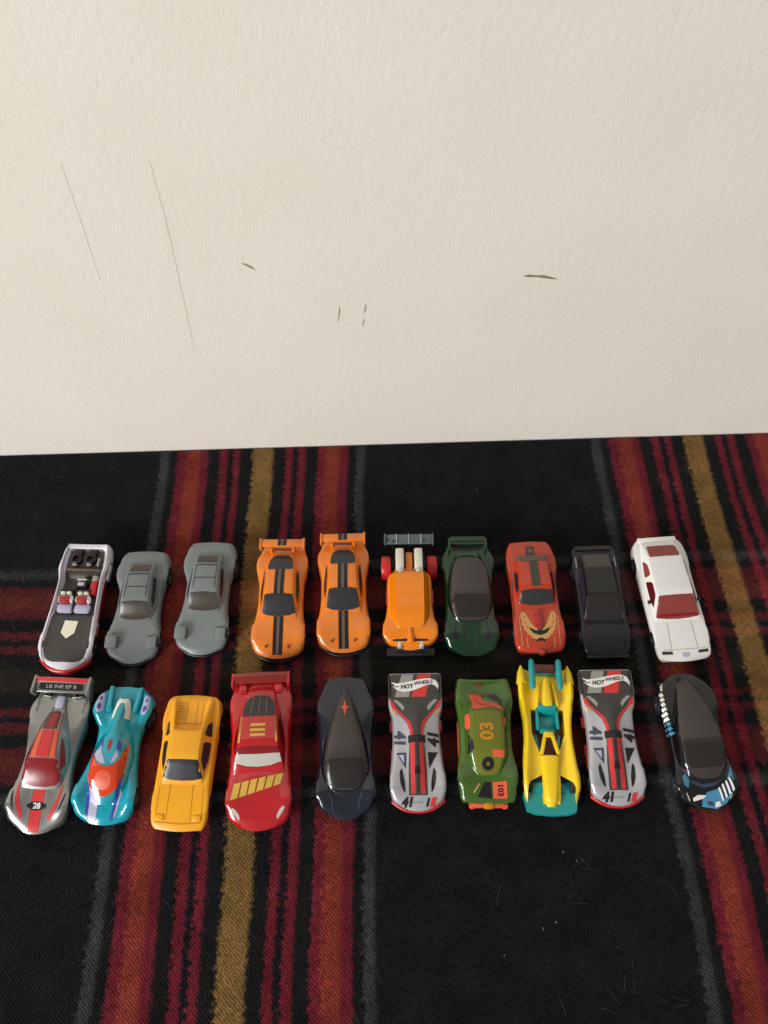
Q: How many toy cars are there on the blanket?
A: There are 20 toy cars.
